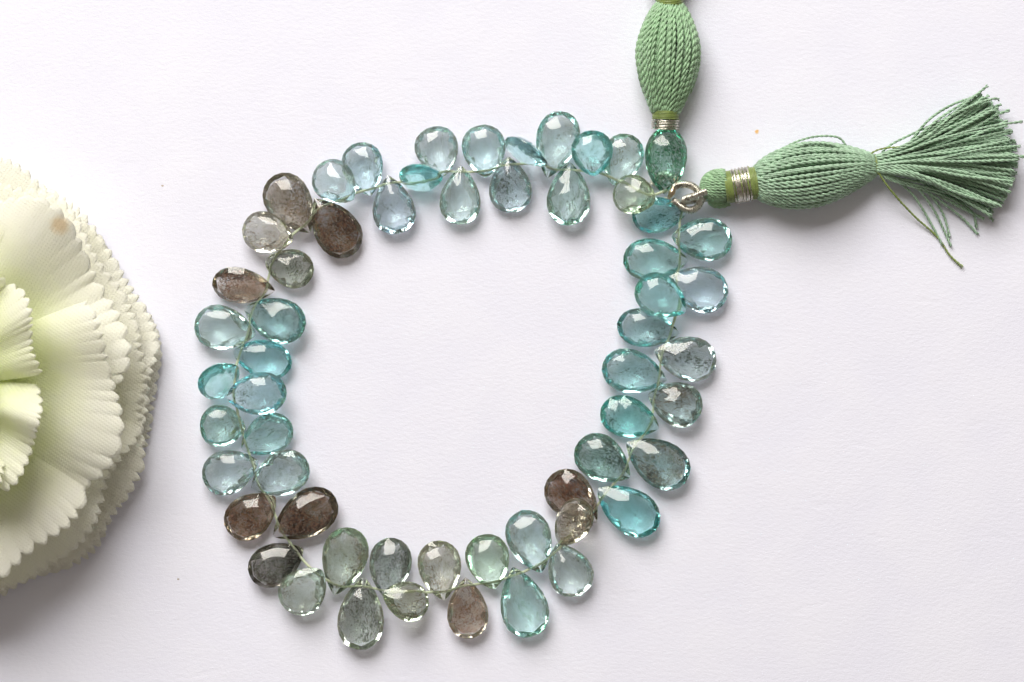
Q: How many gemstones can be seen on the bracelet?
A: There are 58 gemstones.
